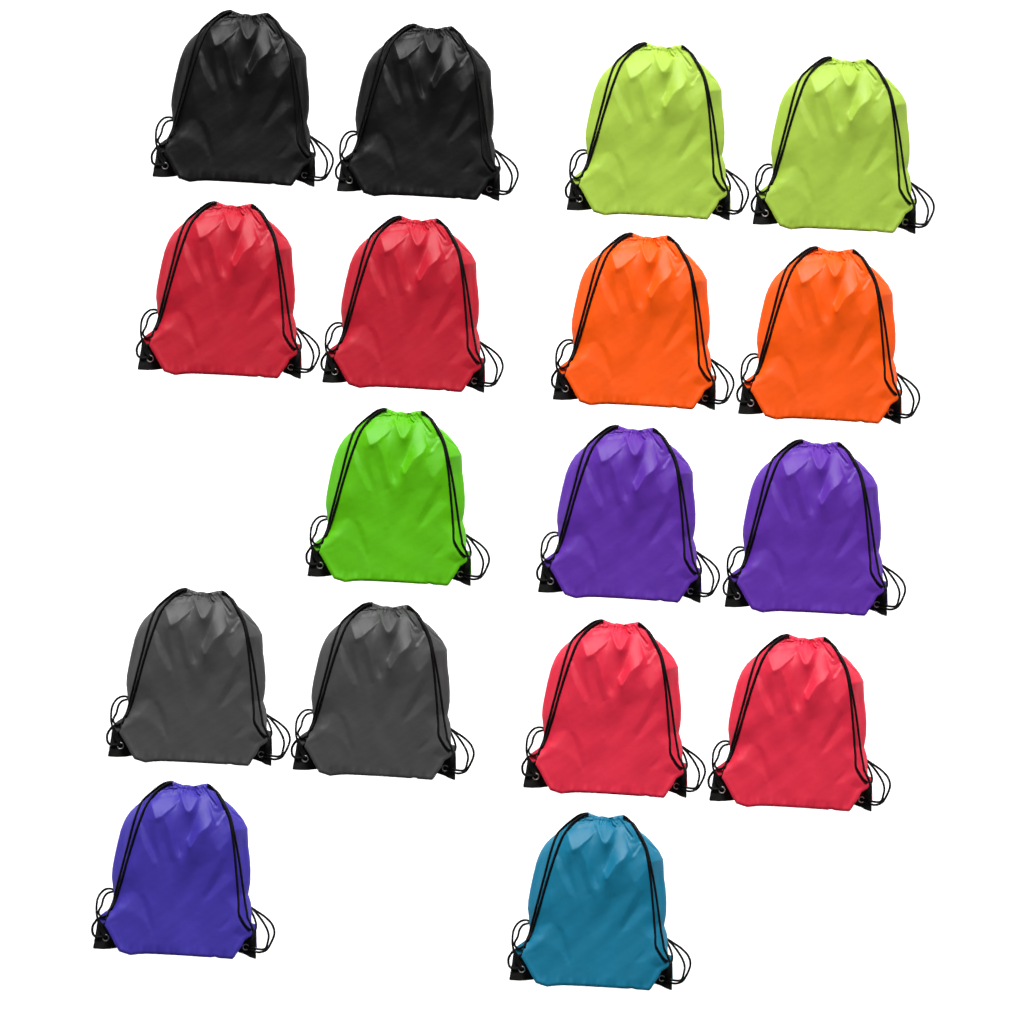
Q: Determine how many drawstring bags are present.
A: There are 17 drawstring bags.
